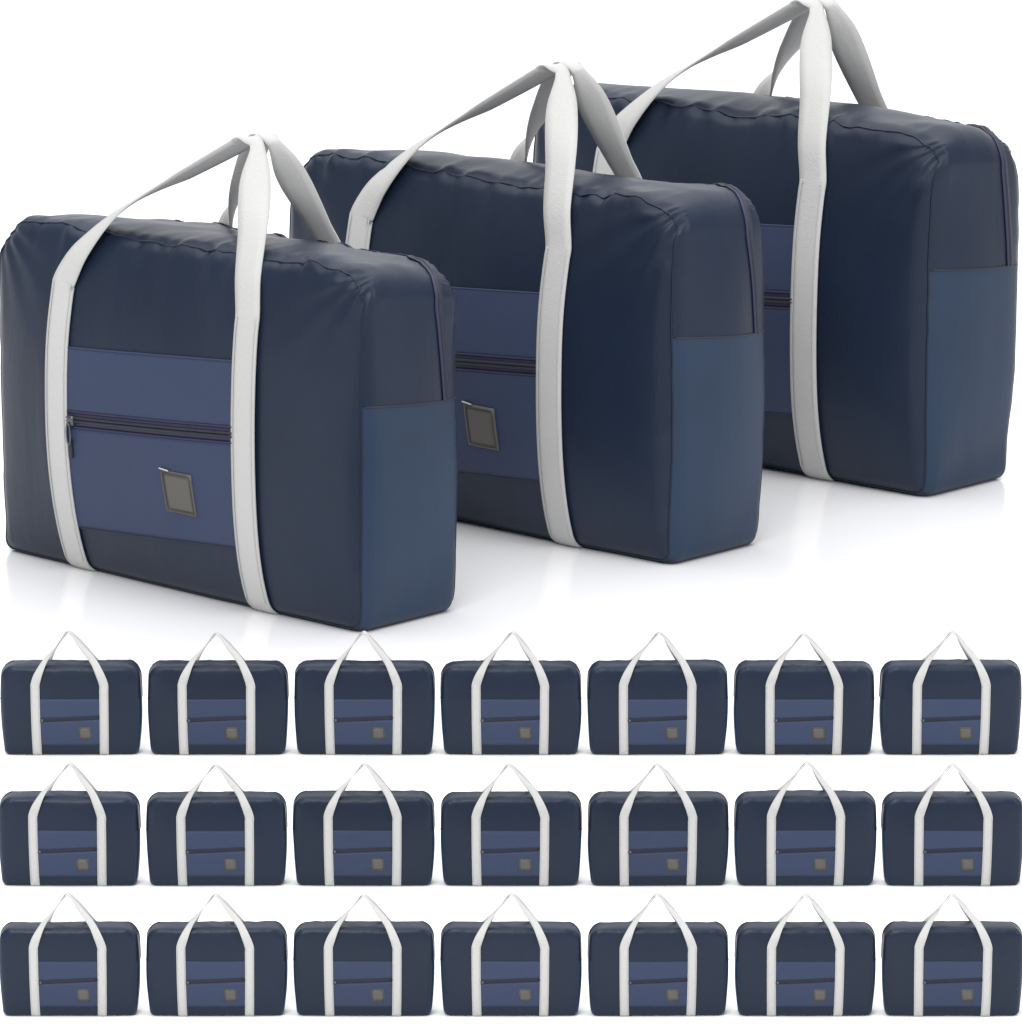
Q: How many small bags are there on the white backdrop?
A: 21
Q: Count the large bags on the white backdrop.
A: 3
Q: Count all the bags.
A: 24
